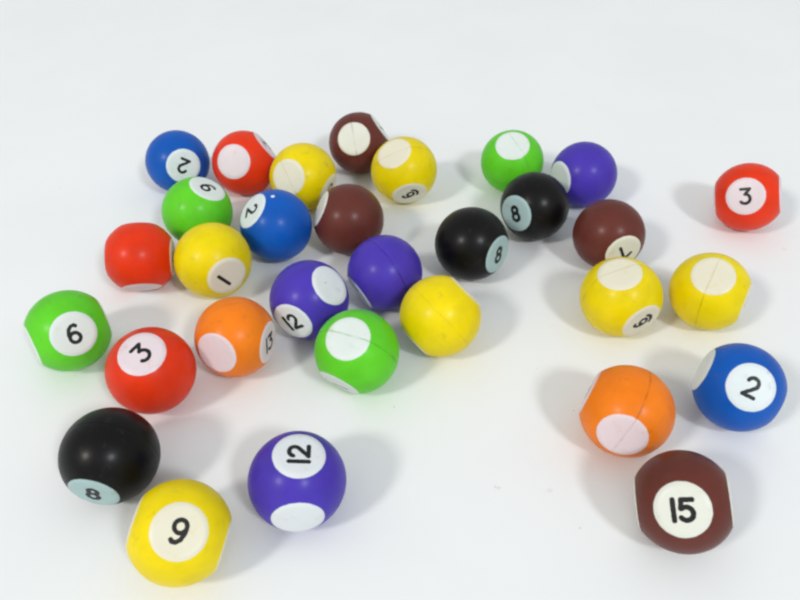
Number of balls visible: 31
